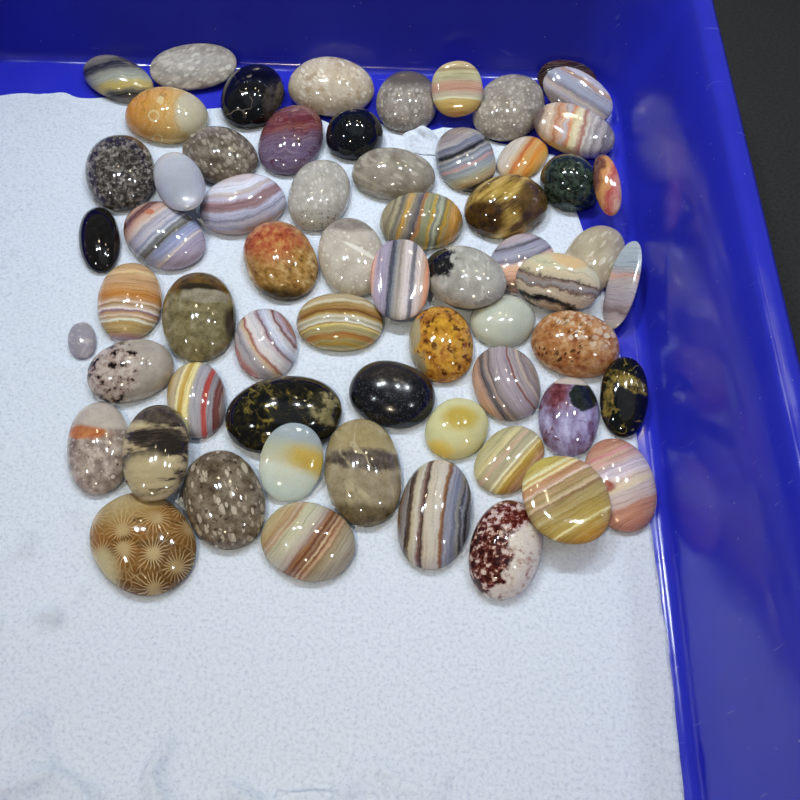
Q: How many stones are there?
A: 63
